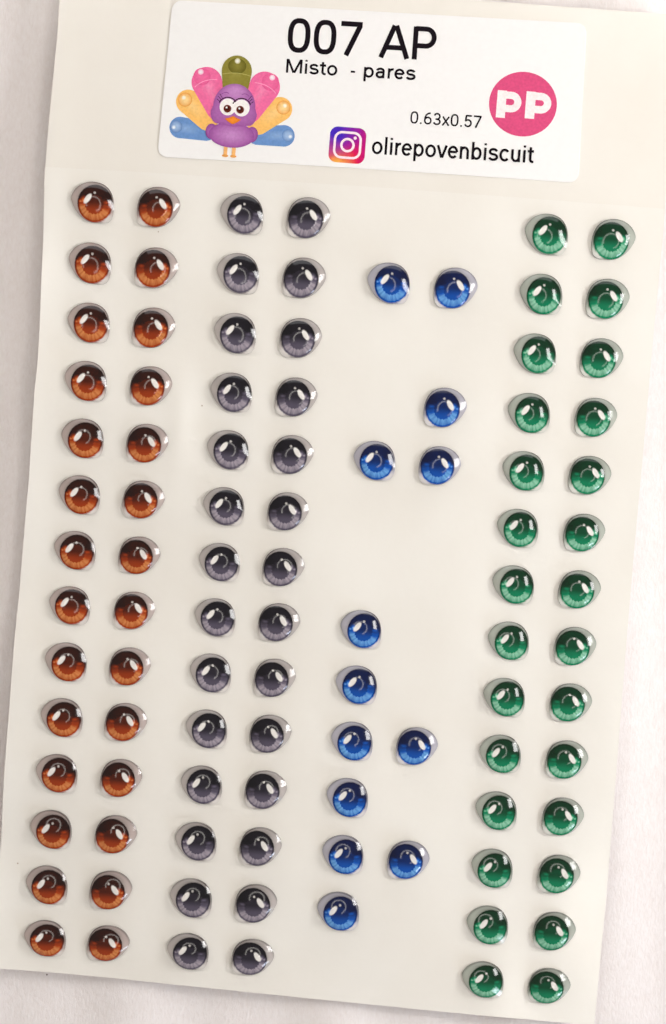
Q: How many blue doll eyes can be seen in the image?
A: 13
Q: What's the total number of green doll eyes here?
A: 28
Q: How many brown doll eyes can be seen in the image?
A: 28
